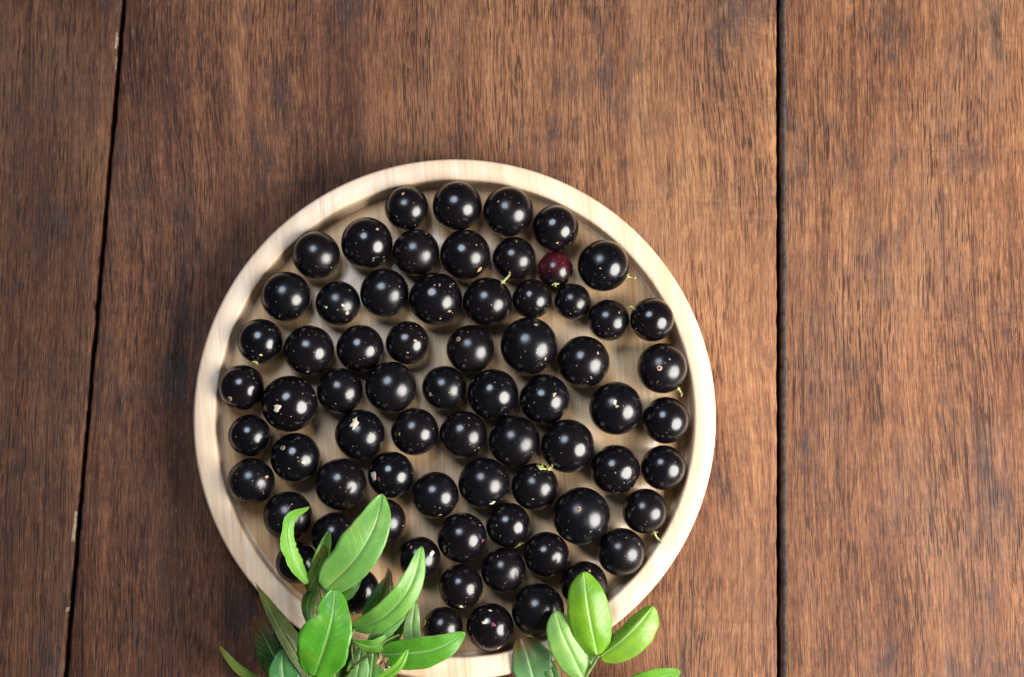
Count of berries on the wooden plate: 70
